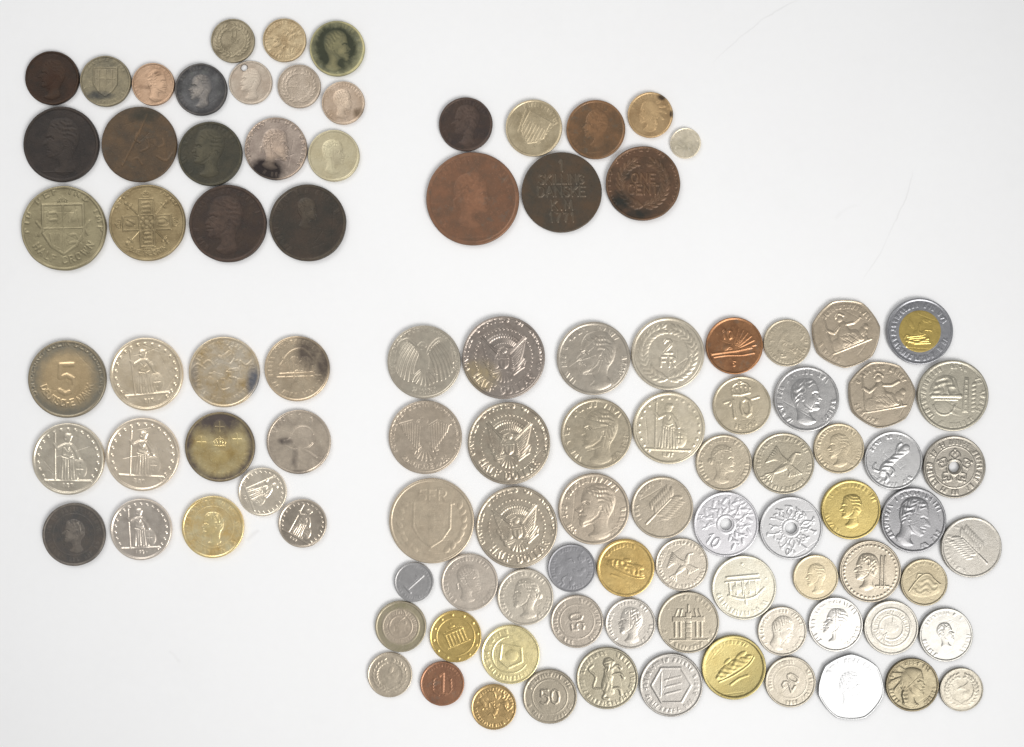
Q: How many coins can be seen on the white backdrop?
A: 101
